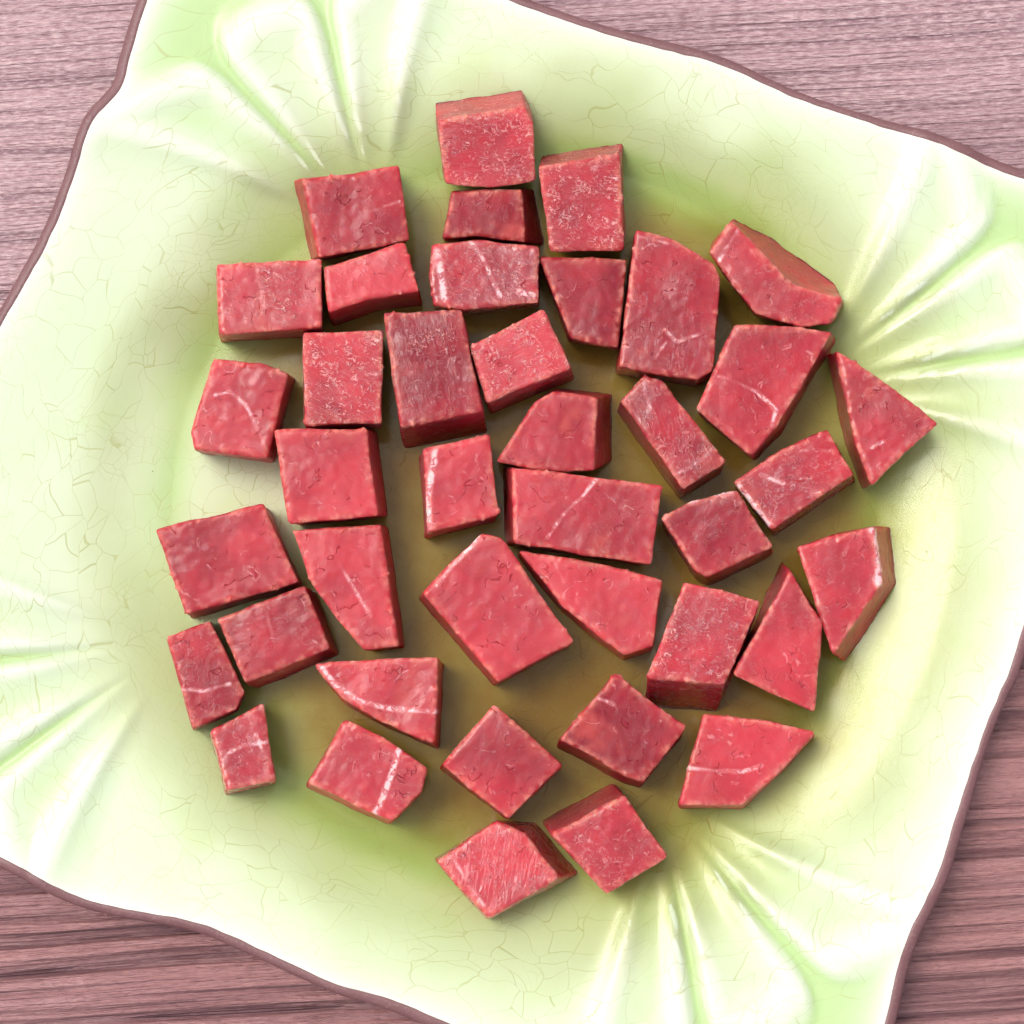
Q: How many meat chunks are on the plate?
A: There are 40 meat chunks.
